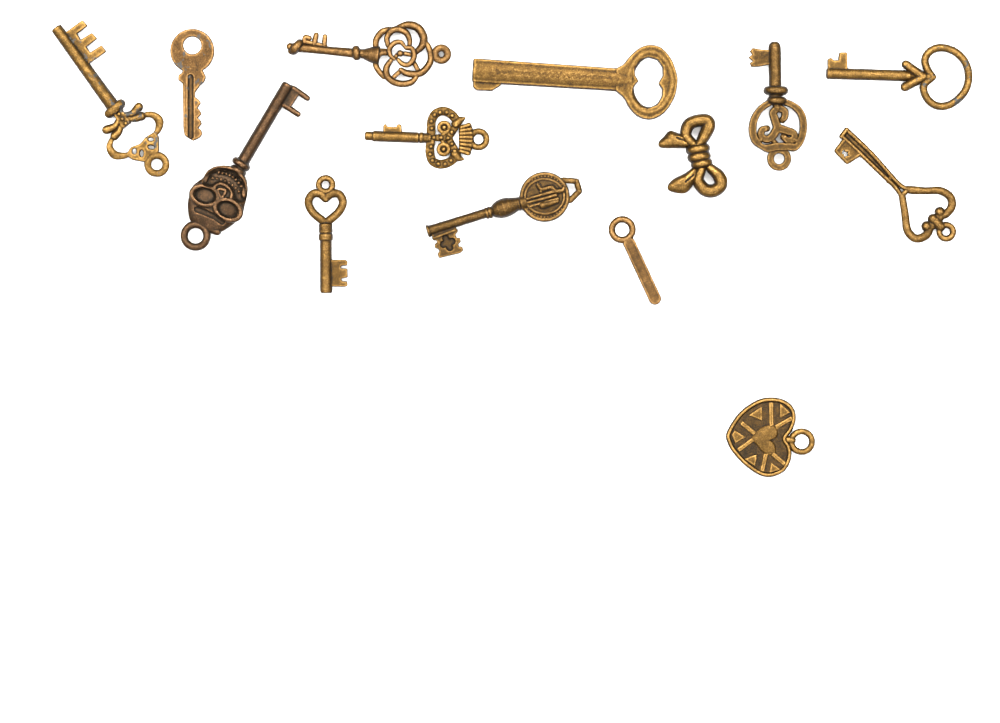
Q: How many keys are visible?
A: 11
